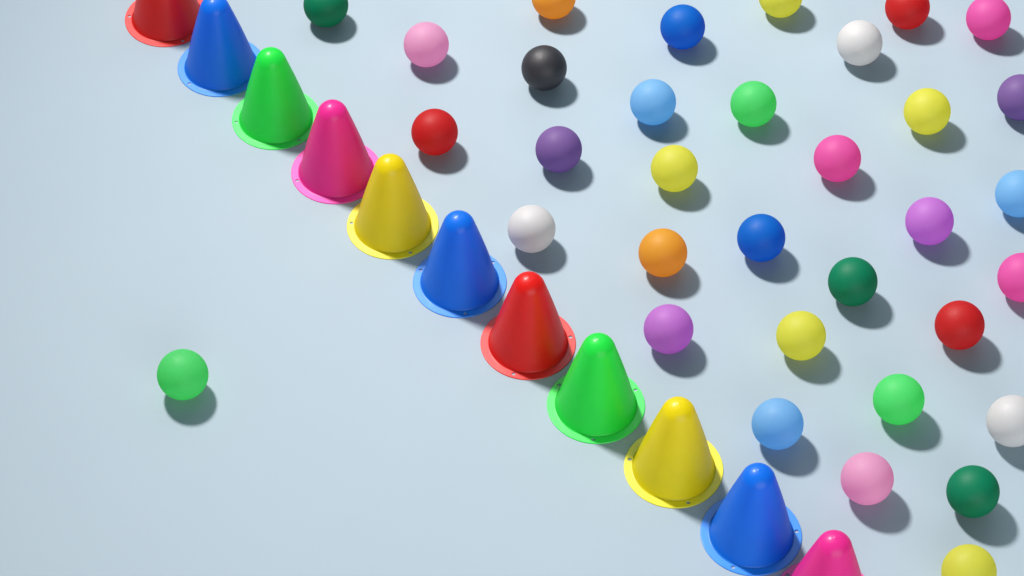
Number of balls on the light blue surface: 34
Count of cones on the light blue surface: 11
